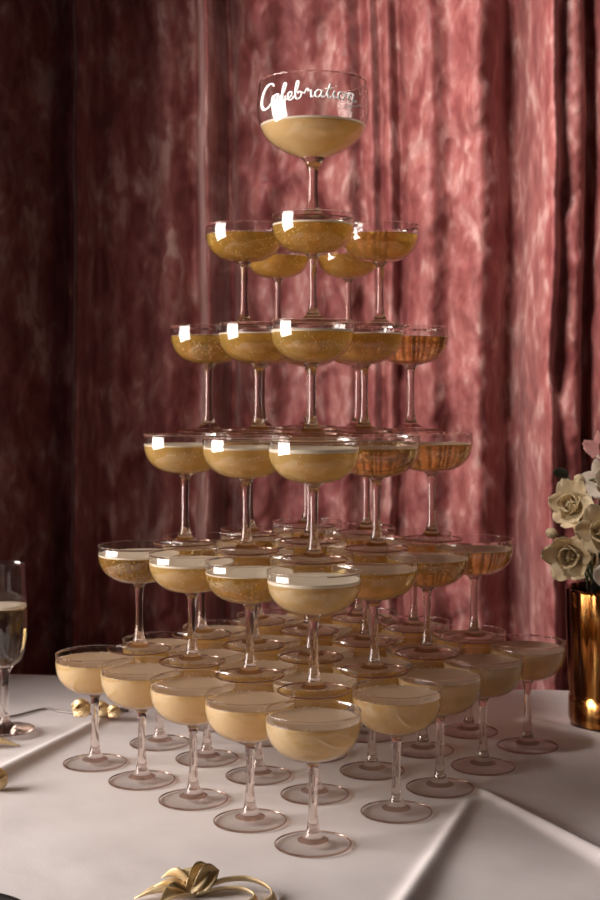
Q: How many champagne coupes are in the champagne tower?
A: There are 65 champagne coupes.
